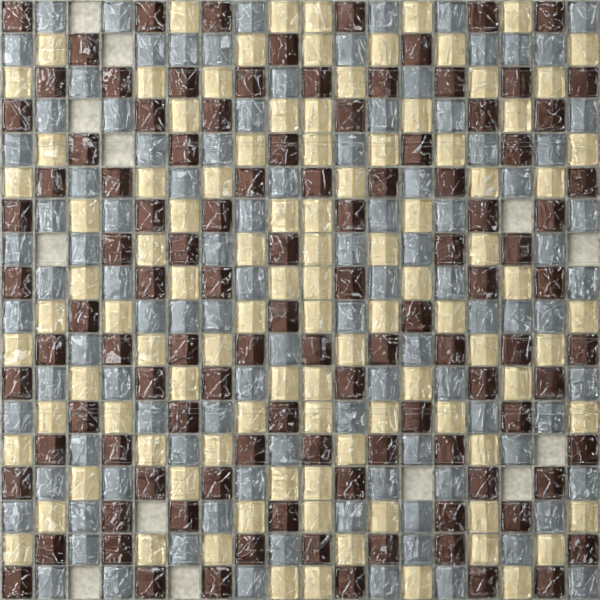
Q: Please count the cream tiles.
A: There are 101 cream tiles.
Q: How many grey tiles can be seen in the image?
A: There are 103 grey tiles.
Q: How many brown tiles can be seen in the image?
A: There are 107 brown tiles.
